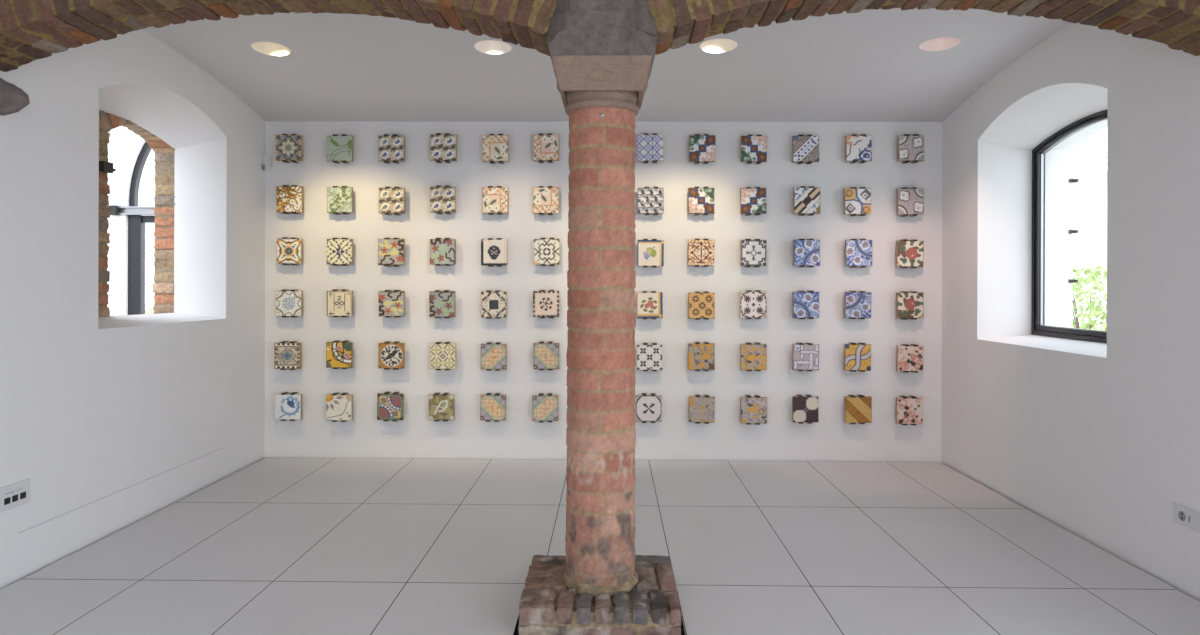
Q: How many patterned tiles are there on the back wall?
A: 72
